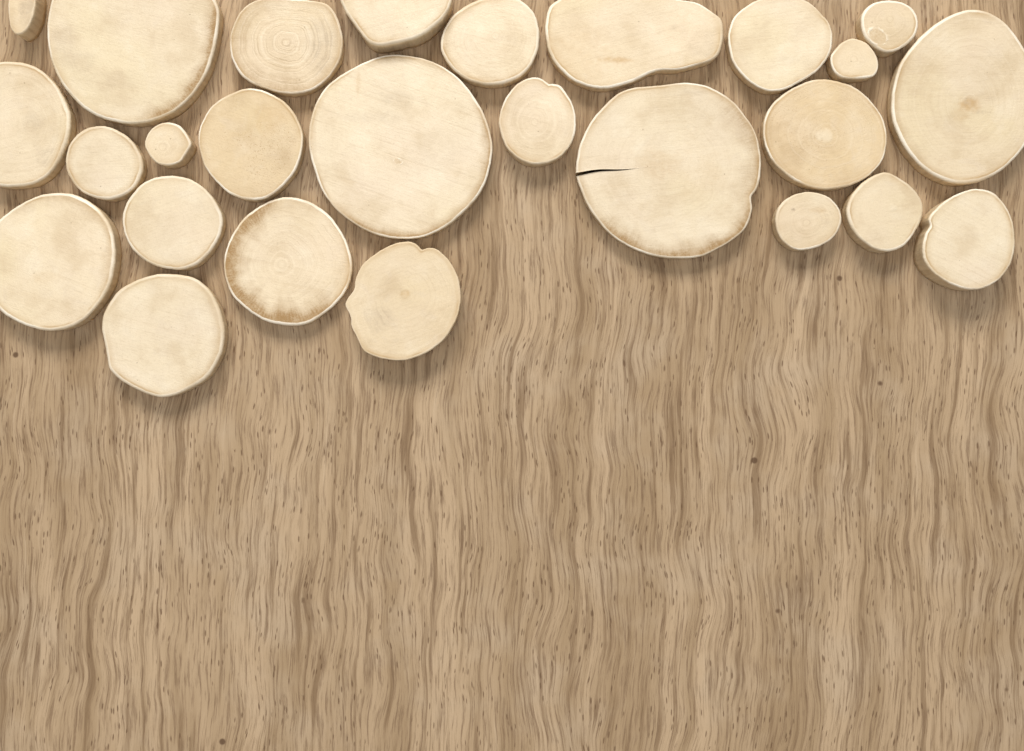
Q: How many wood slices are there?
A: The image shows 26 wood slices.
